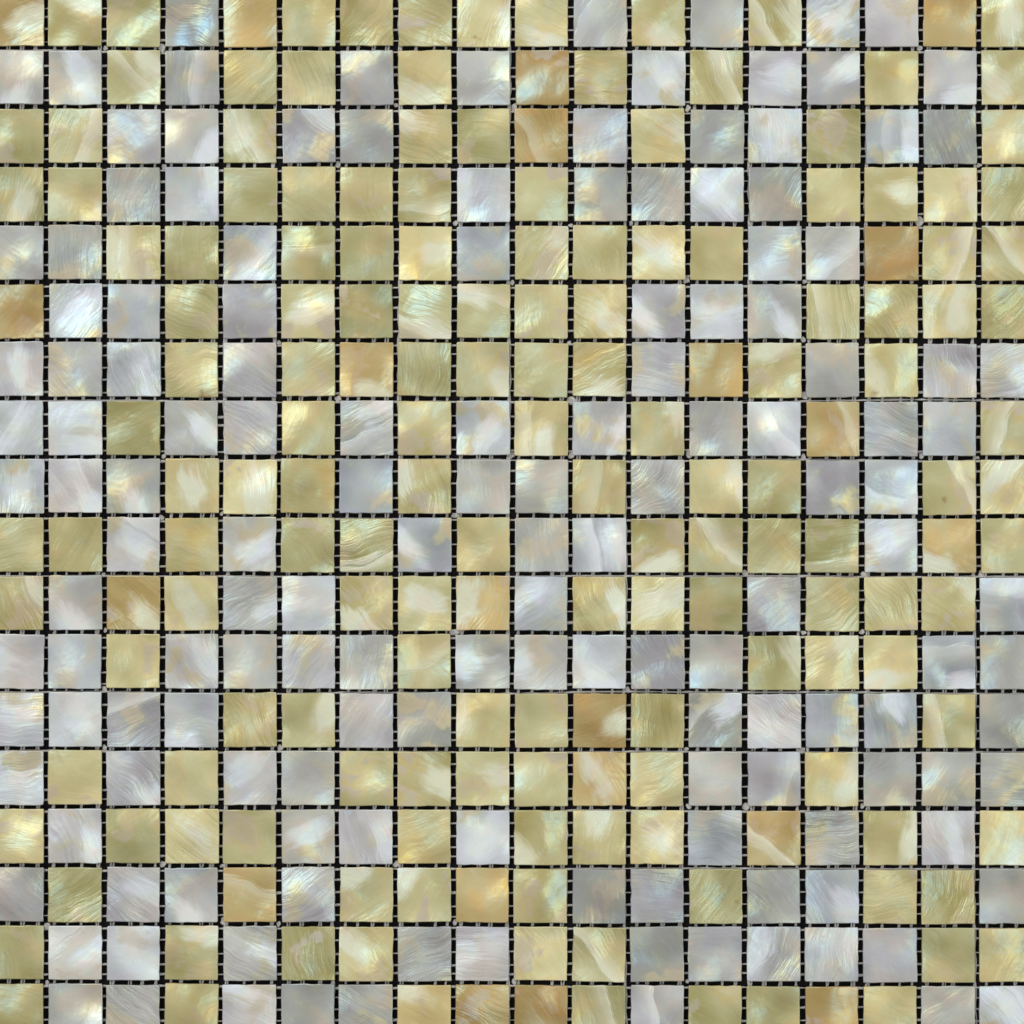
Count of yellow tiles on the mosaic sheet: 175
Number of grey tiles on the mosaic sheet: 149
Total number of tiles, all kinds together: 324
